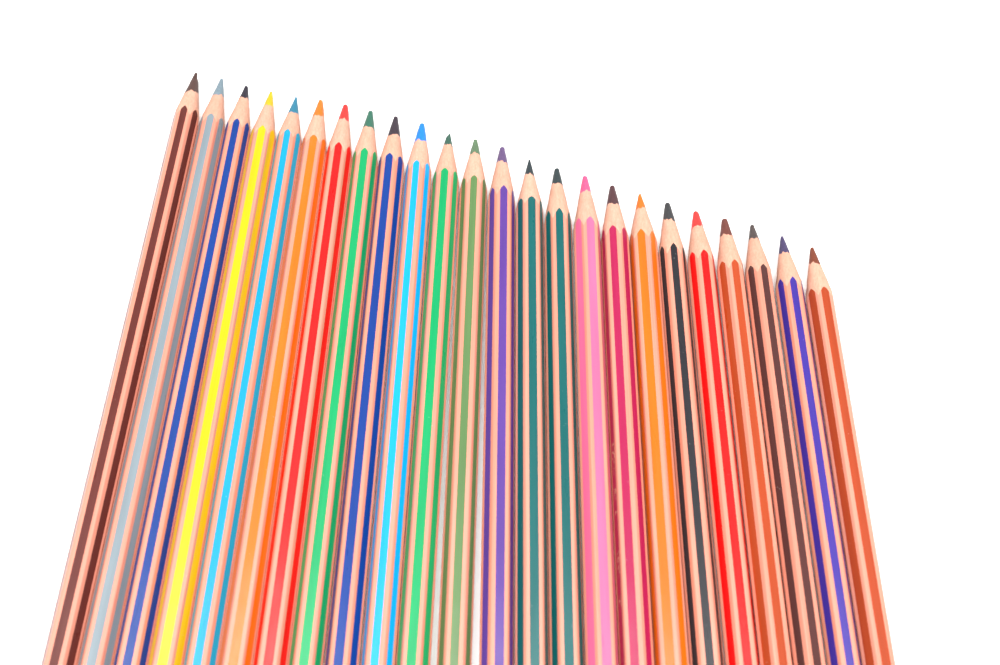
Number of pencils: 24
